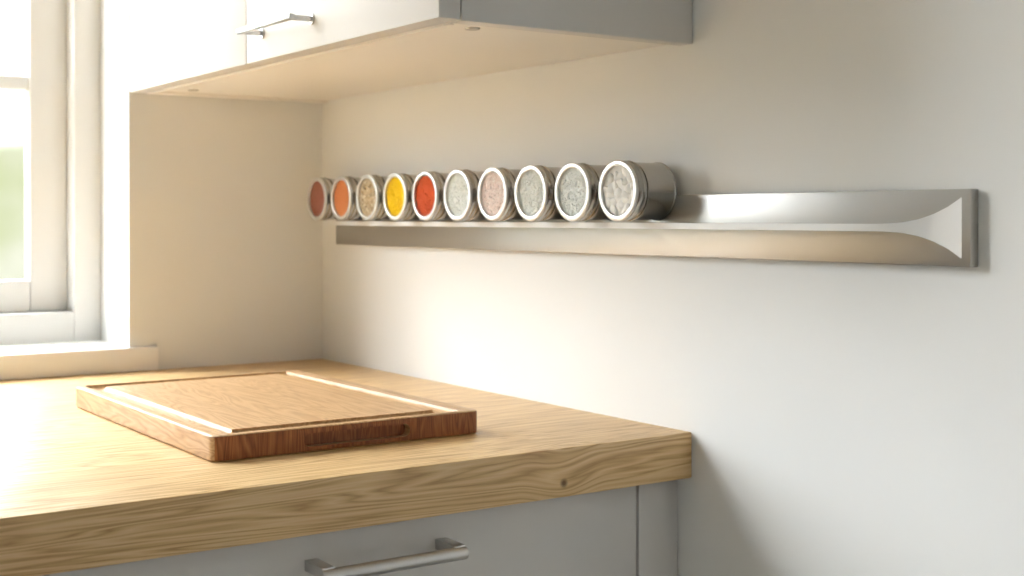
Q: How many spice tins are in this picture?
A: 10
